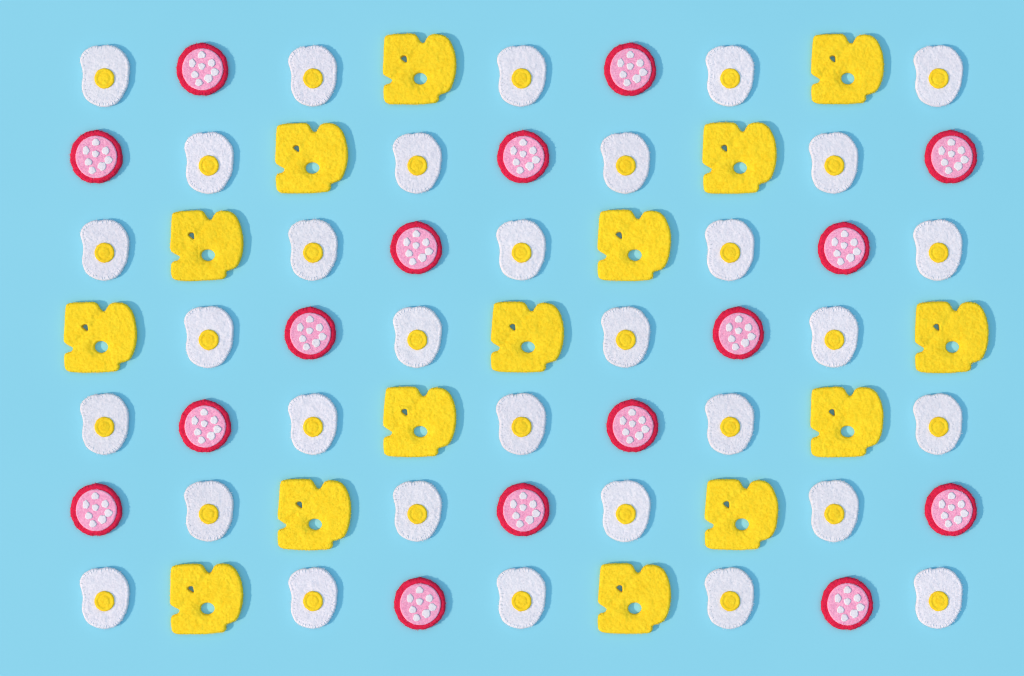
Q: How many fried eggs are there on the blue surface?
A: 32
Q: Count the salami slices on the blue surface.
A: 16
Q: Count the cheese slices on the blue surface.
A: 15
